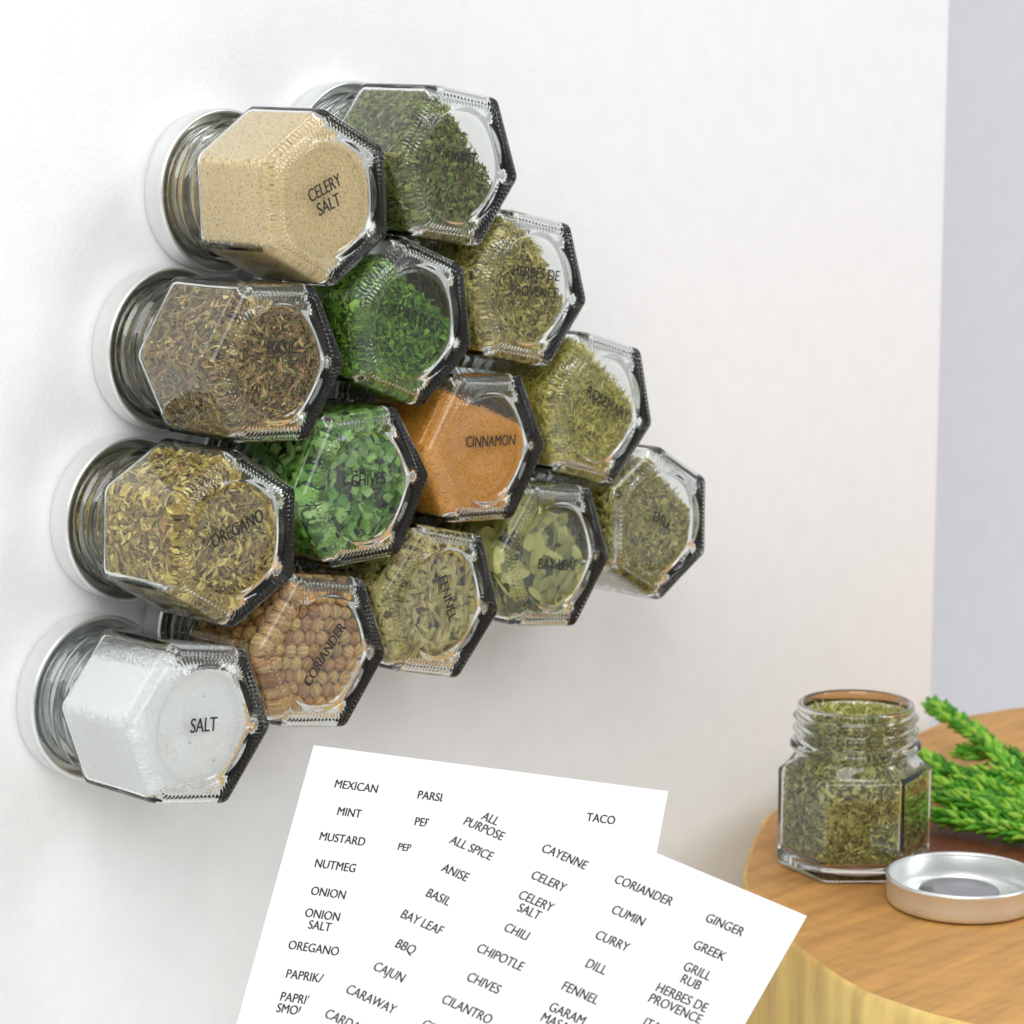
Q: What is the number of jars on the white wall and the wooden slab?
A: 15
